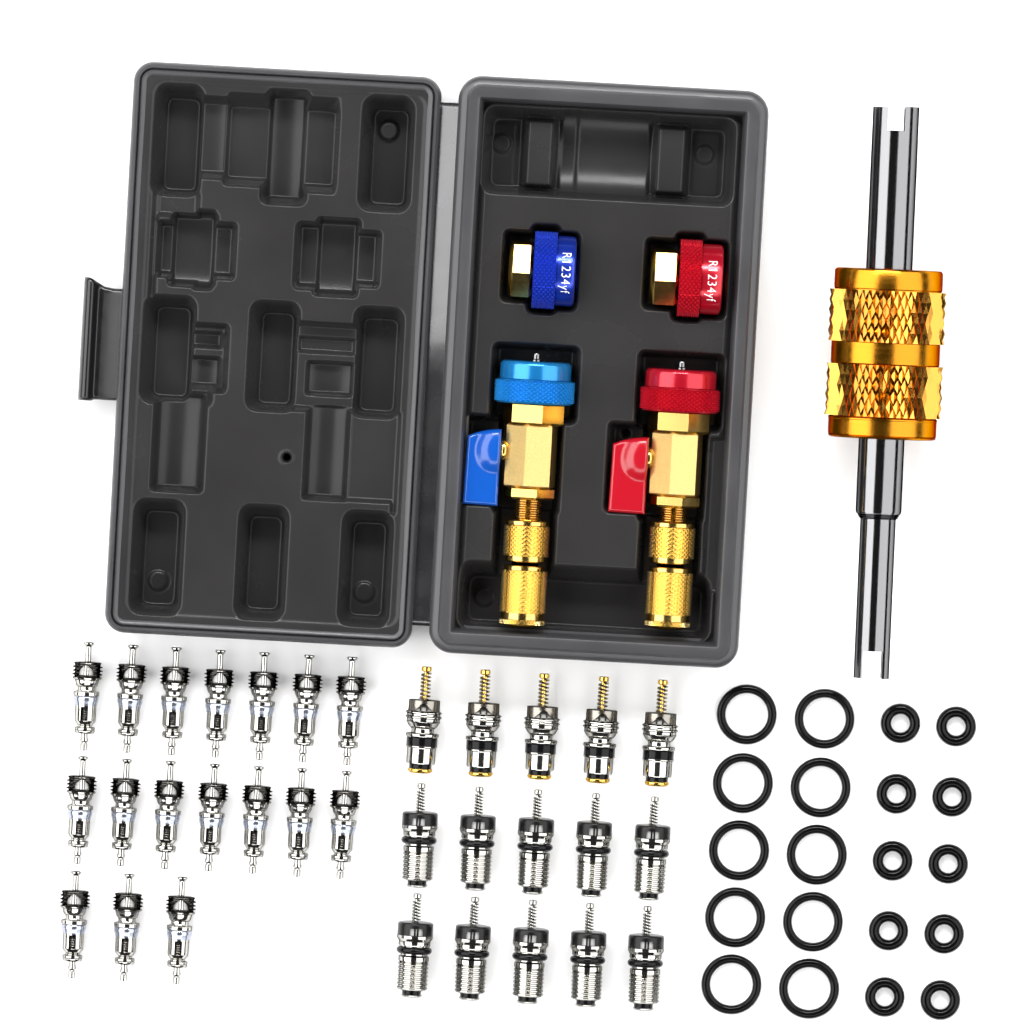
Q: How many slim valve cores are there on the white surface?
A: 17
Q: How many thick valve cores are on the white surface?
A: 15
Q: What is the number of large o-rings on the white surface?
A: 10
